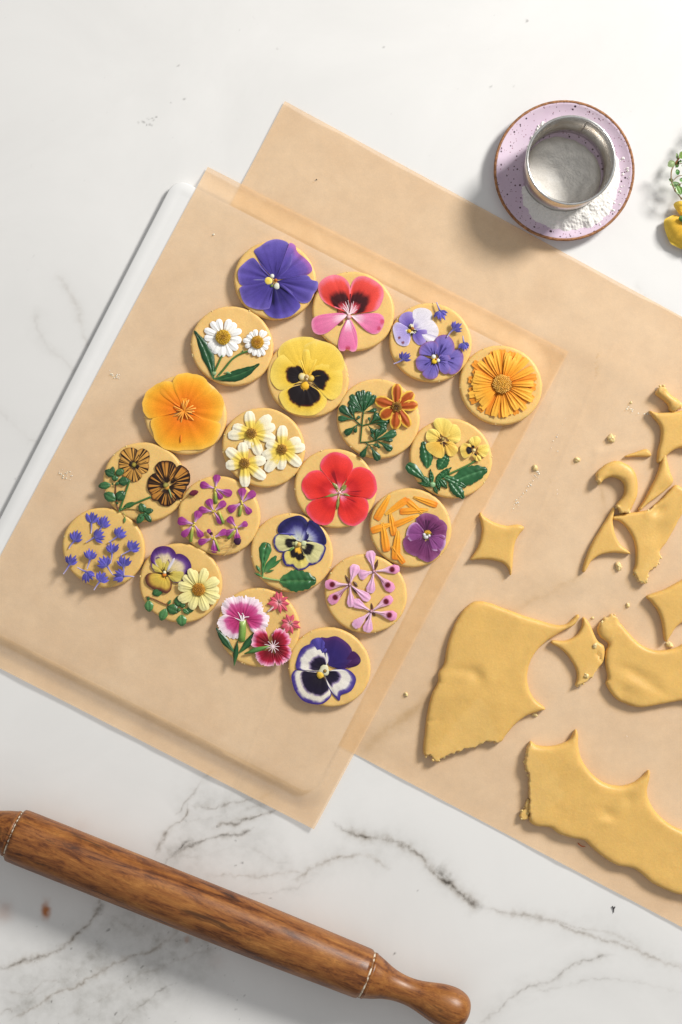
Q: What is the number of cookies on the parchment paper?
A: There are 20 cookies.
